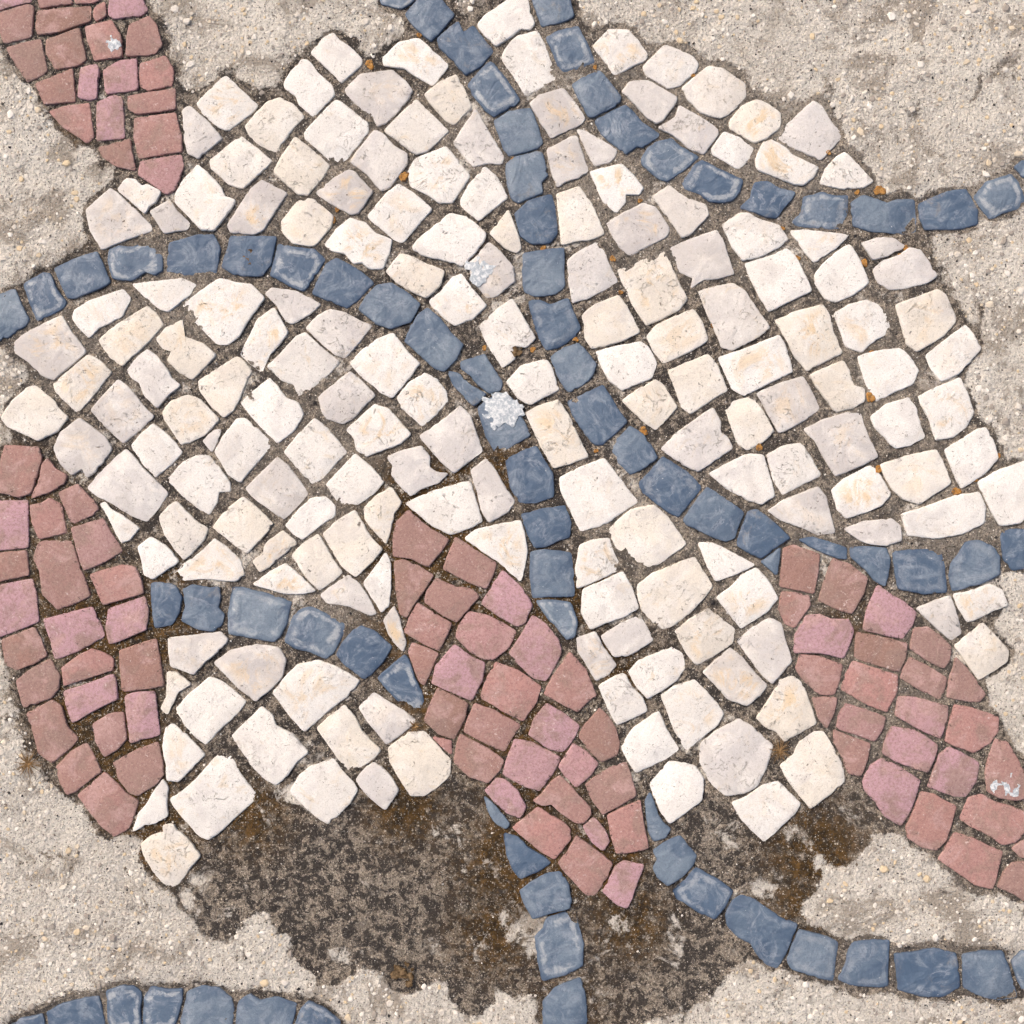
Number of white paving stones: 177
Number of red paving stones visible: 97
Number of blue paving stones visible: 77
